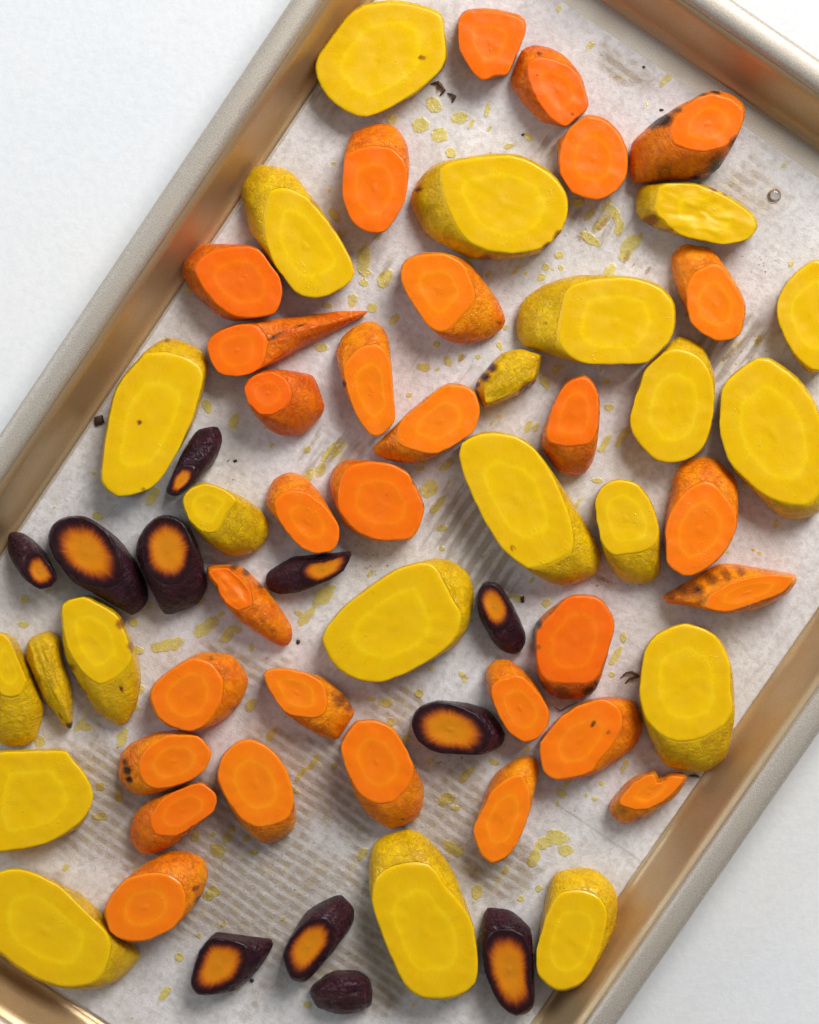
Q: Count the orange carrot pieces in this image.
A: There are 30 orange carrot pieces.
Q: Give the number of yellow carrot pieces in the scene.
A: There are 22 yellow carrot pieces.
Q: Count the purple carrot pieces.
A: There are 11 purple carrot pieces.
